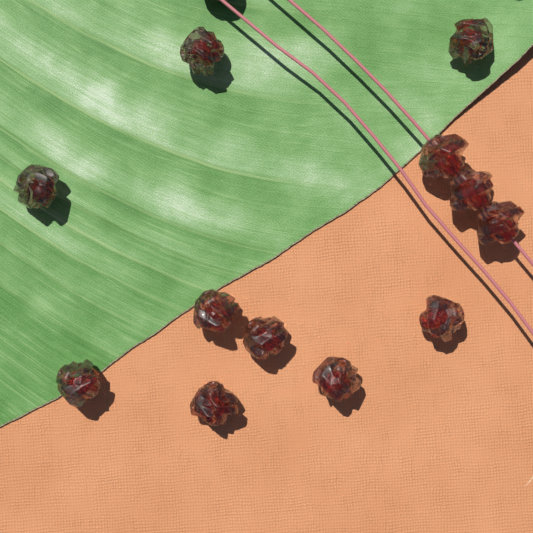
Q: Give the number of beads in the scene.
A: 12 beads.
